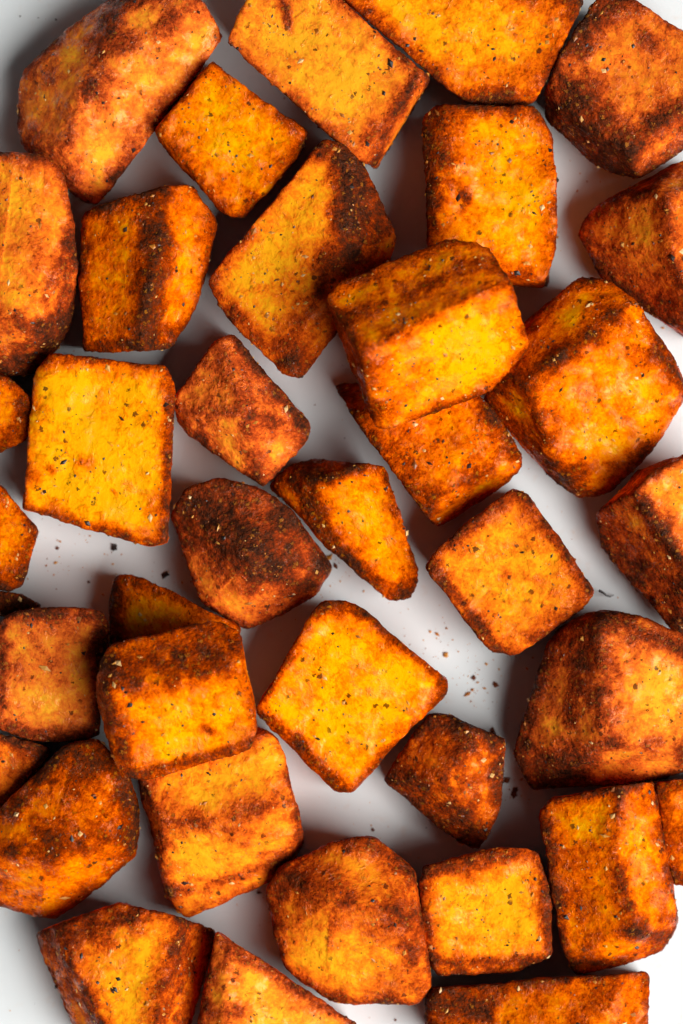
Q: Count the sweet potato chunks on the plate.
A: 38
